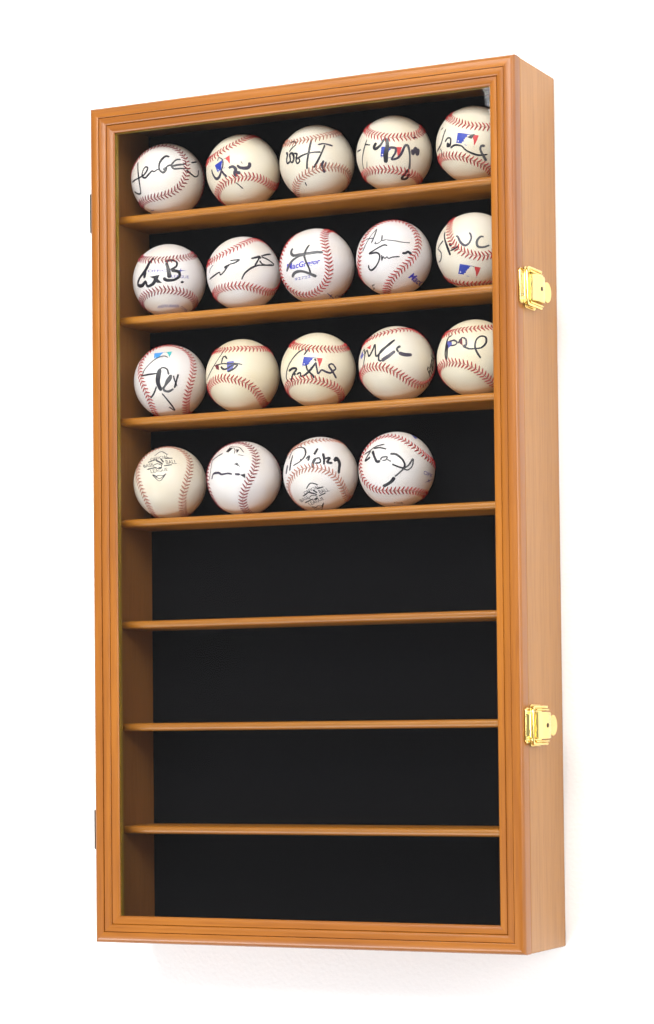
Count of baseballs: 19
